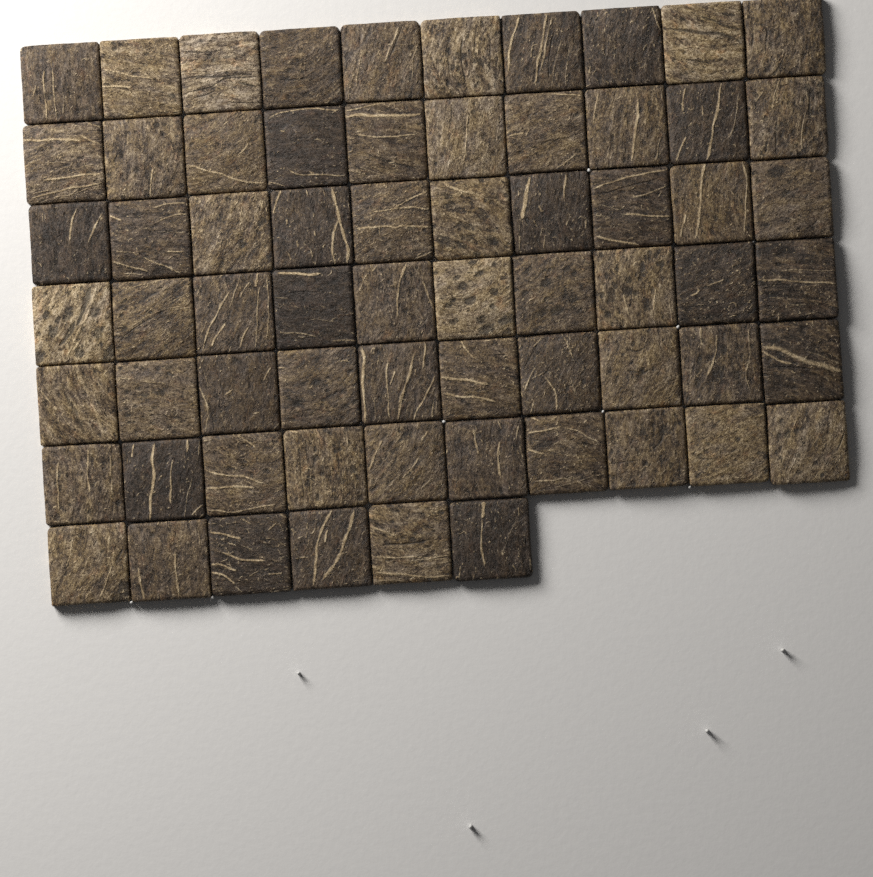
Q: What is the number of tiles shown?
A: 66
